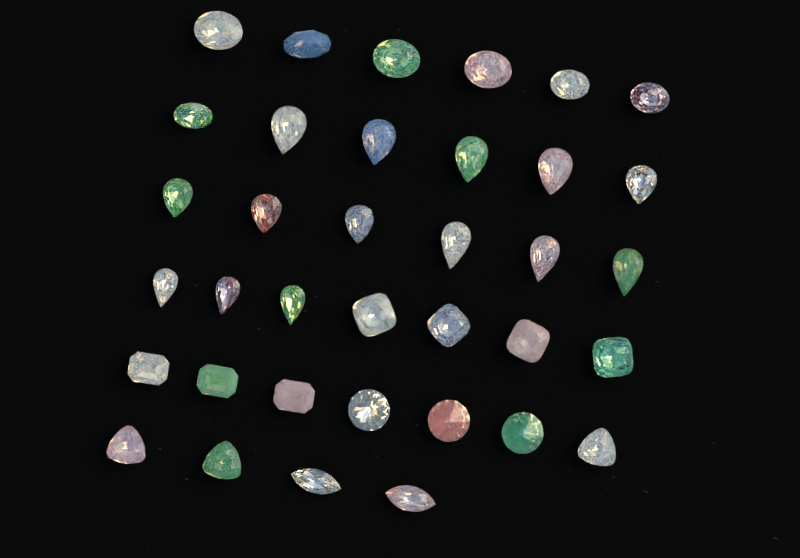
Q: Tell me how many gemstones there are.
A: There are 36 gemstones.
